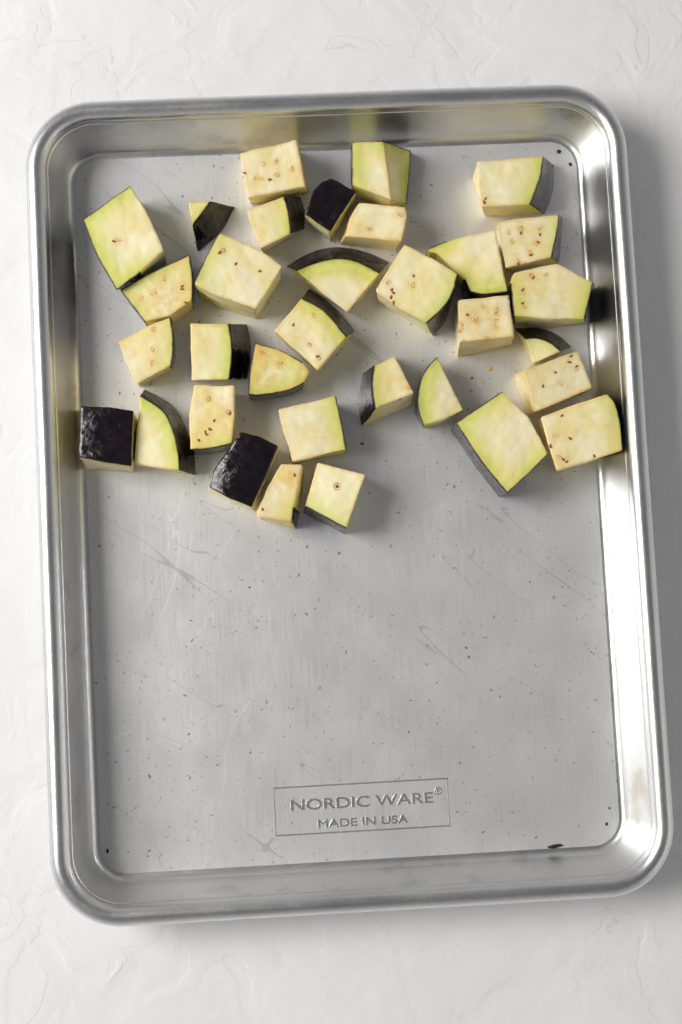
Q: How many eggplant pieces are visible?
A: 33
